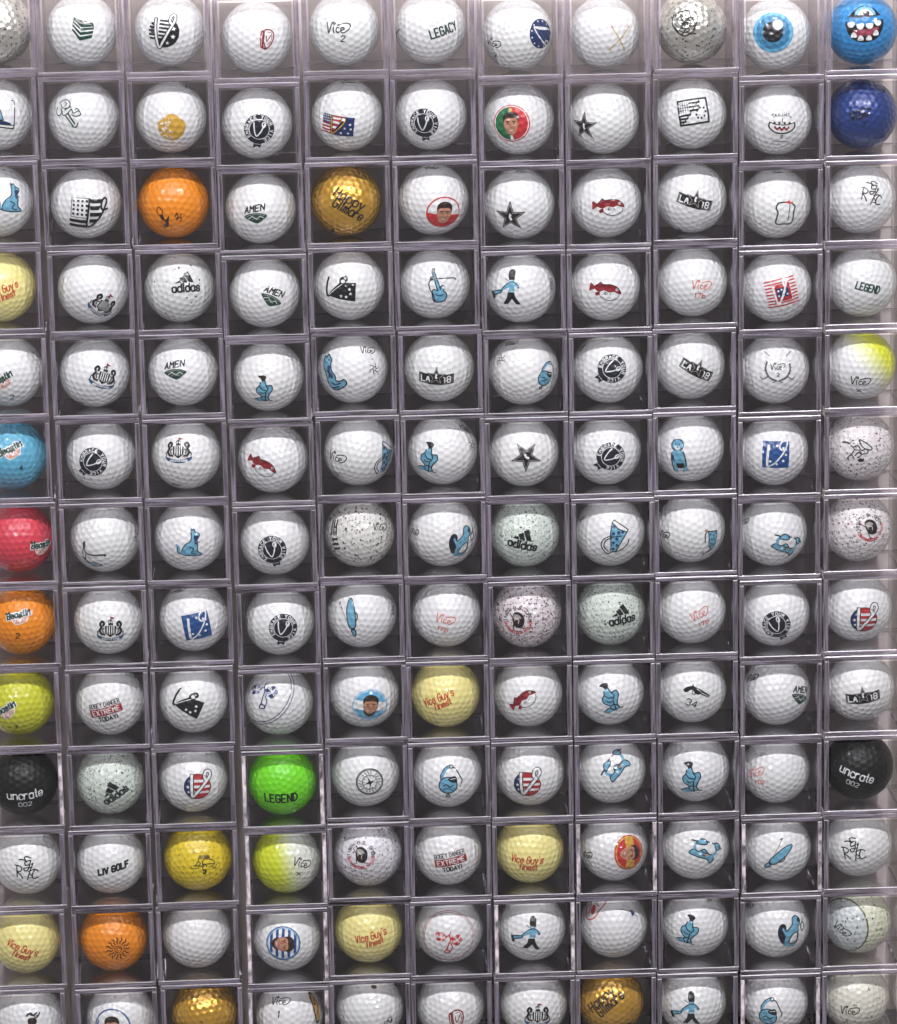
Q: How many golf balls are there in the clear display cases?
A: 143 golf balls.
